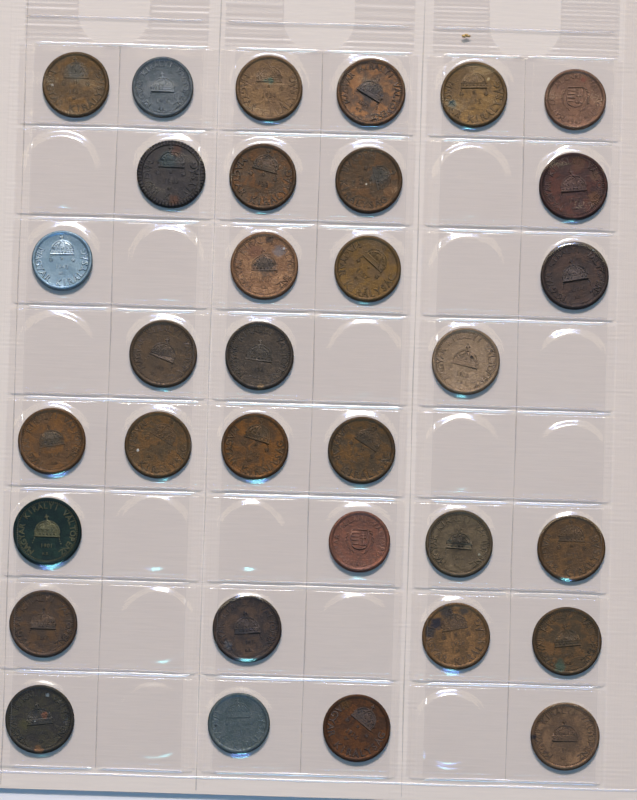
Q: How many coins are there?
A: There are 33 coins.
